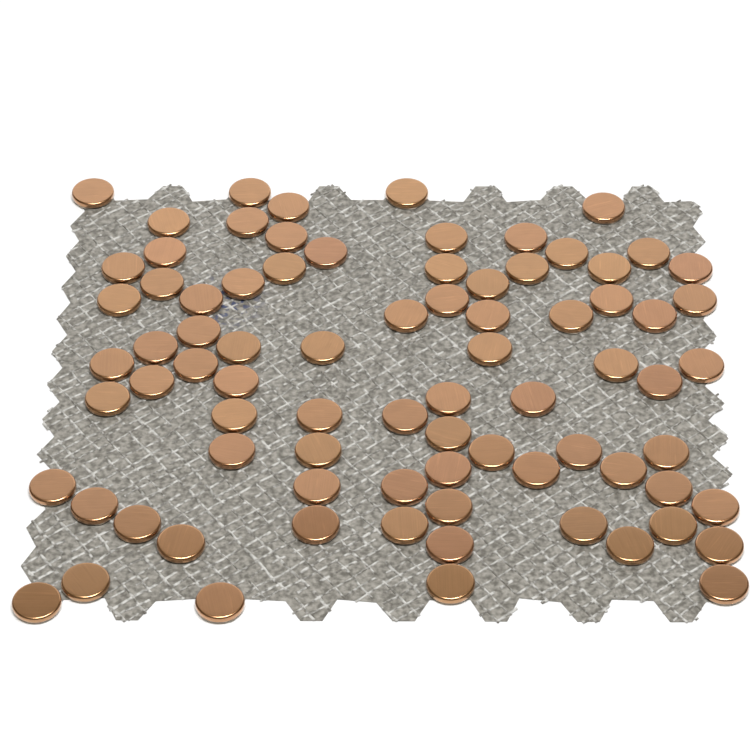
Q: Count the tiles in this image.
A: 80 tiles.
